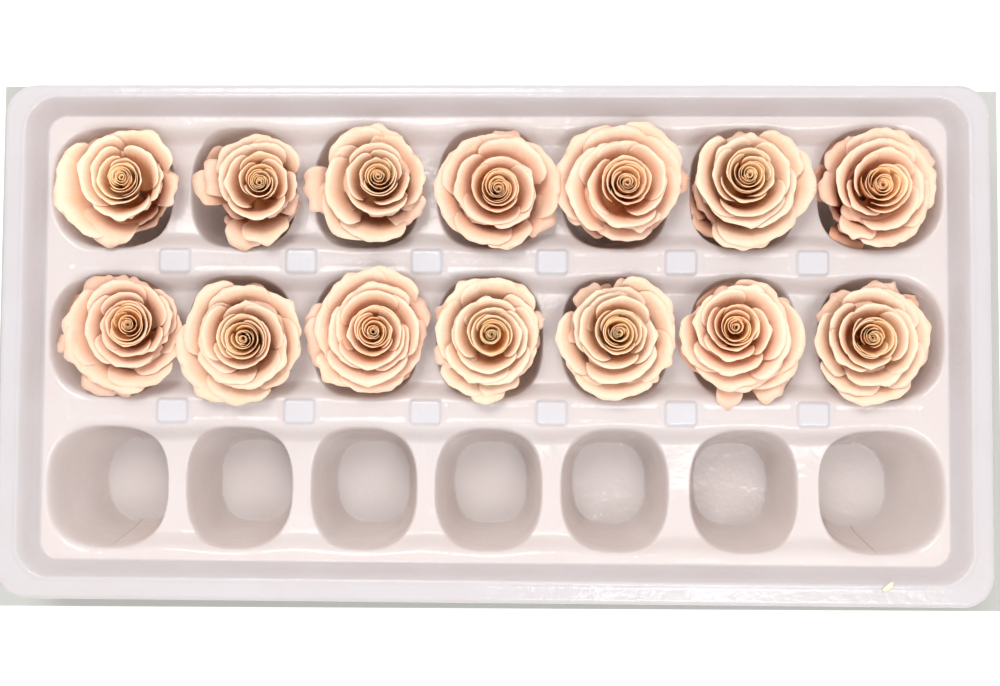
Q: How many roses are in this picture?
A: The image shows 14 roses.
